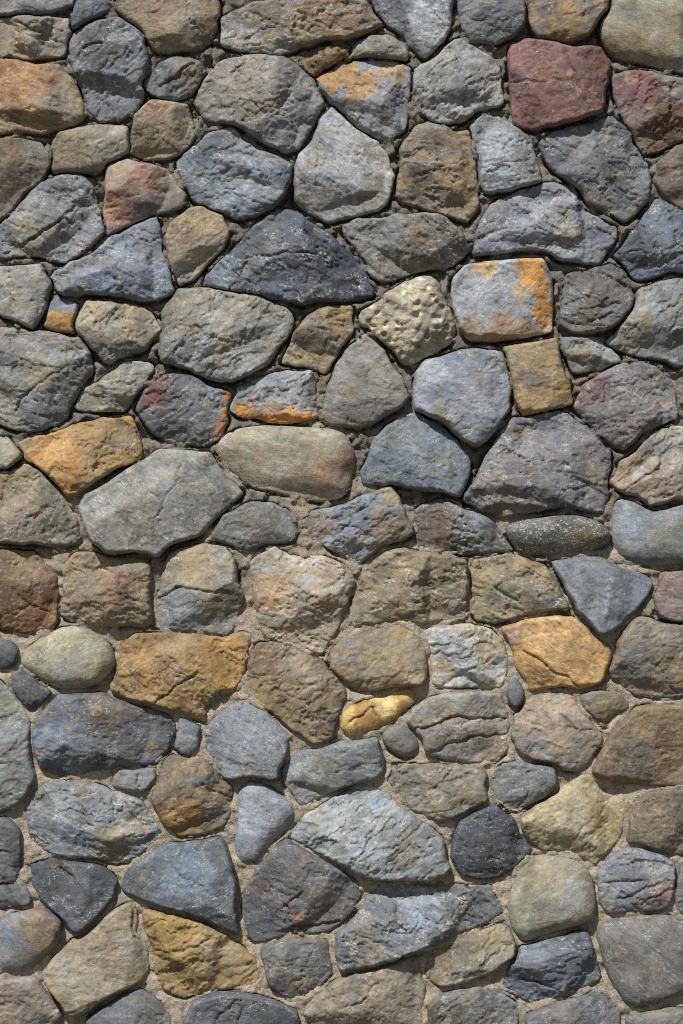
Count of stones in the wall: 129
